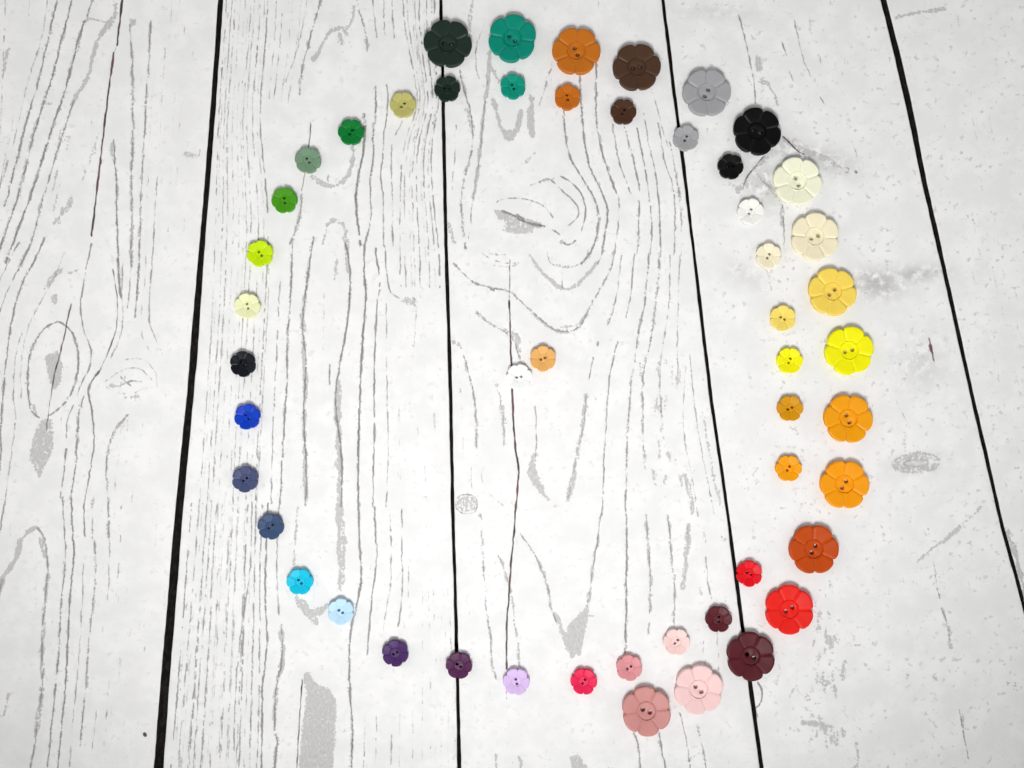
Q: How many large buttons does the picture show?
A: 17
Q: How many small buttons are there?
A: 34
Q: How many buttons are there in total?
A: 51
